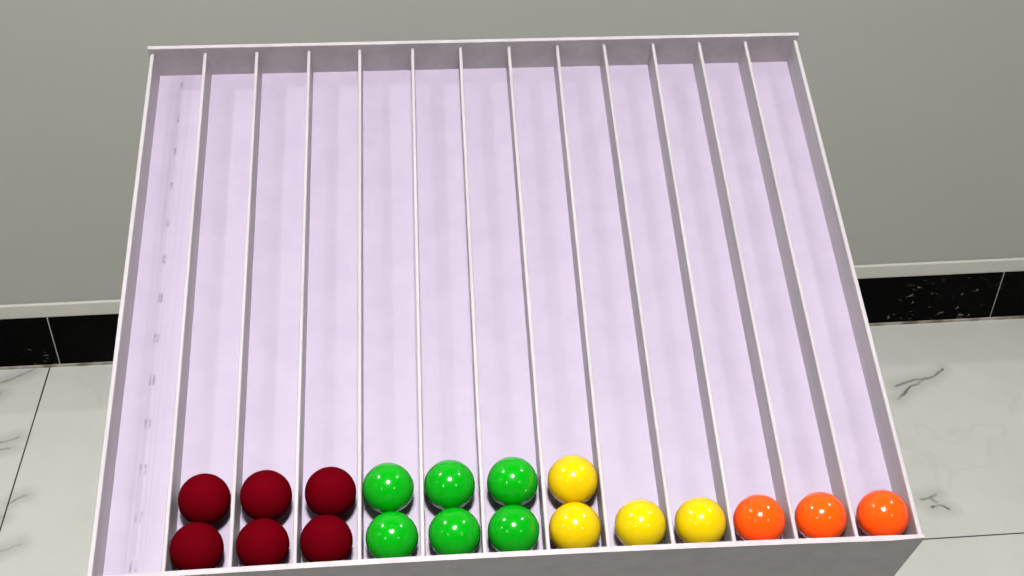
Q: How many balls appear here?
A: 19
